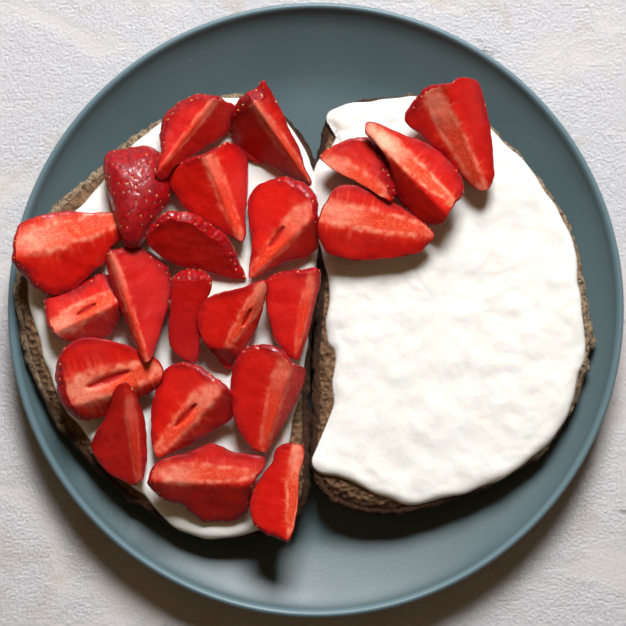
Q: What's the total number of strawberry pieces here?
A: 22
